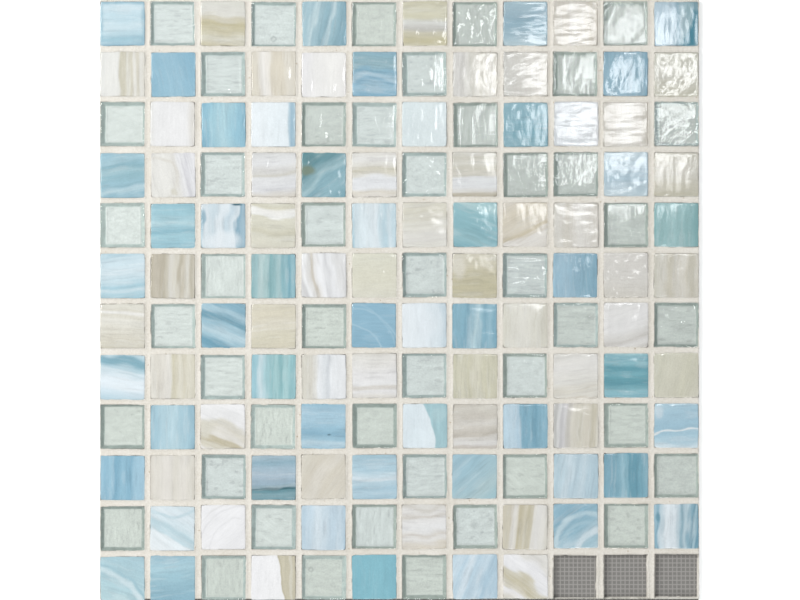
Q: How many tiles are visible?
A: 141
